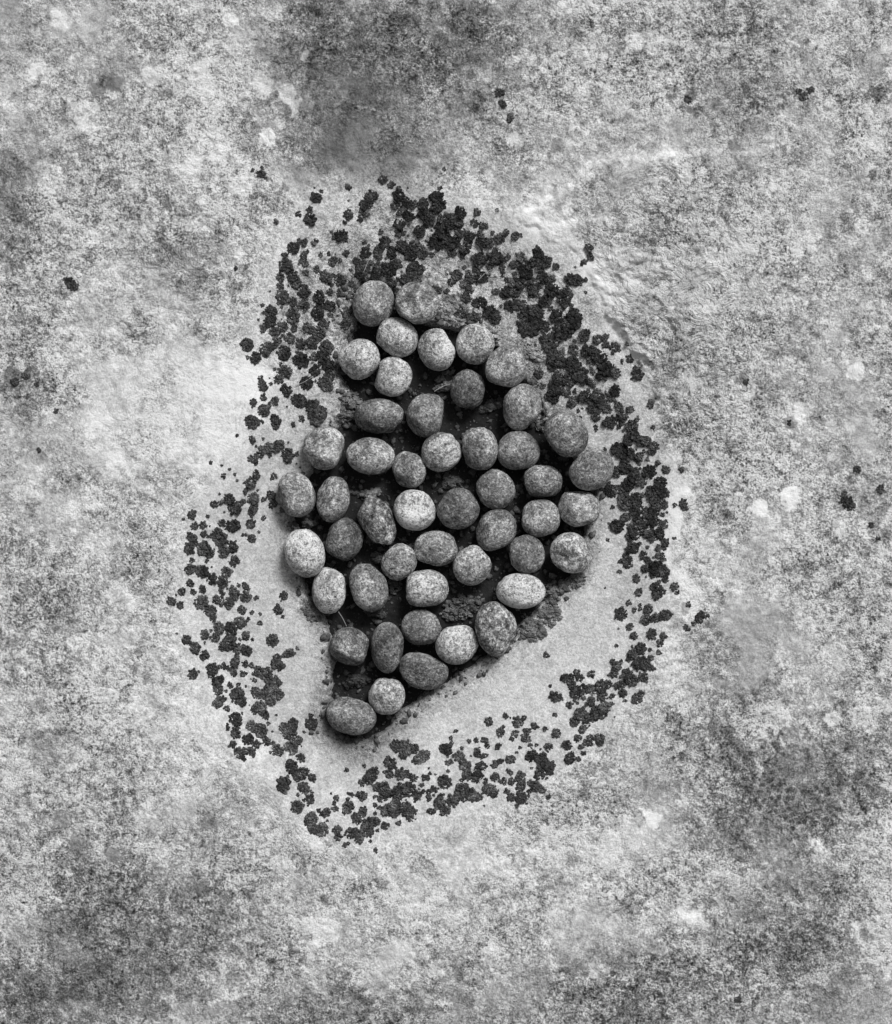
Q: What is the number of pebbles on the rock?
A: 49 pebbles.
